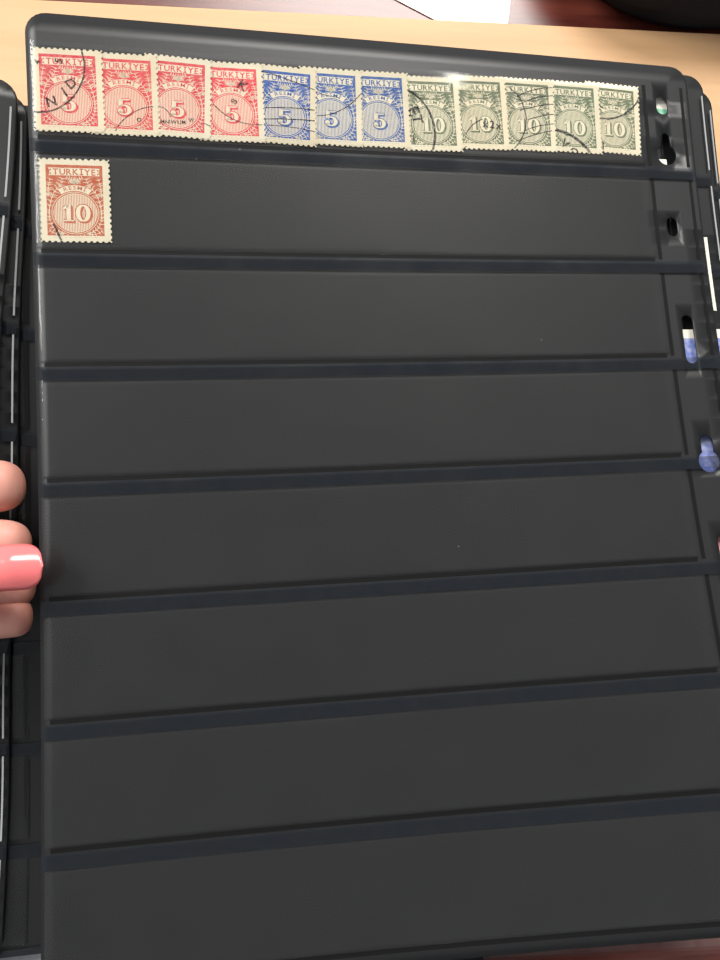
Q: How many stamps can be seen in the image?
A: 13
